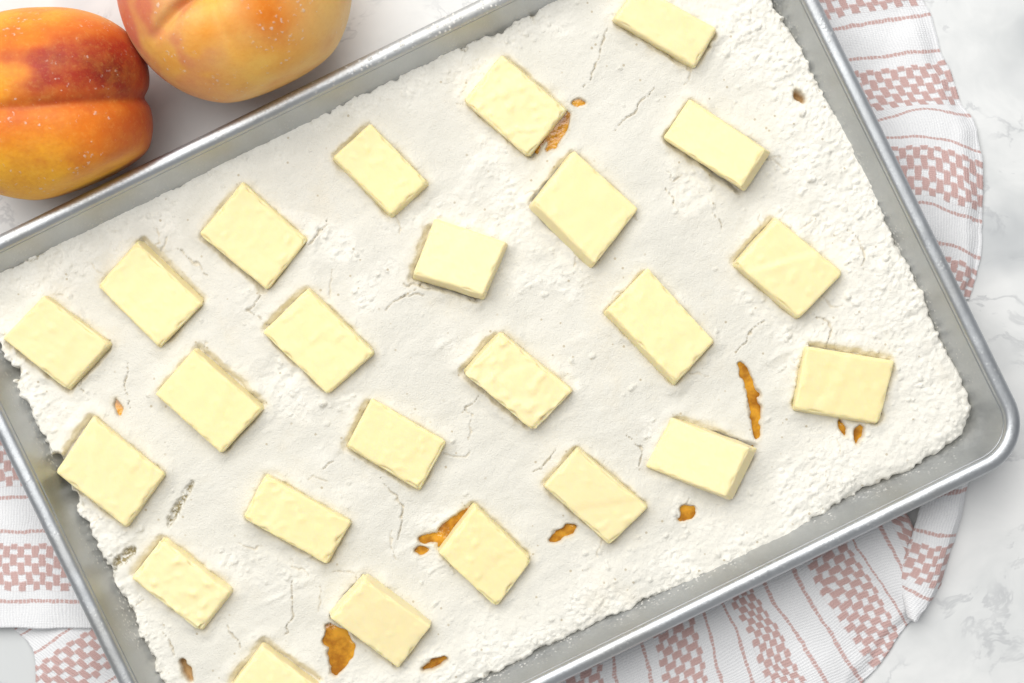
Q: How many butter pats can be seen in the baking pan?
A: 24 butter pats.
